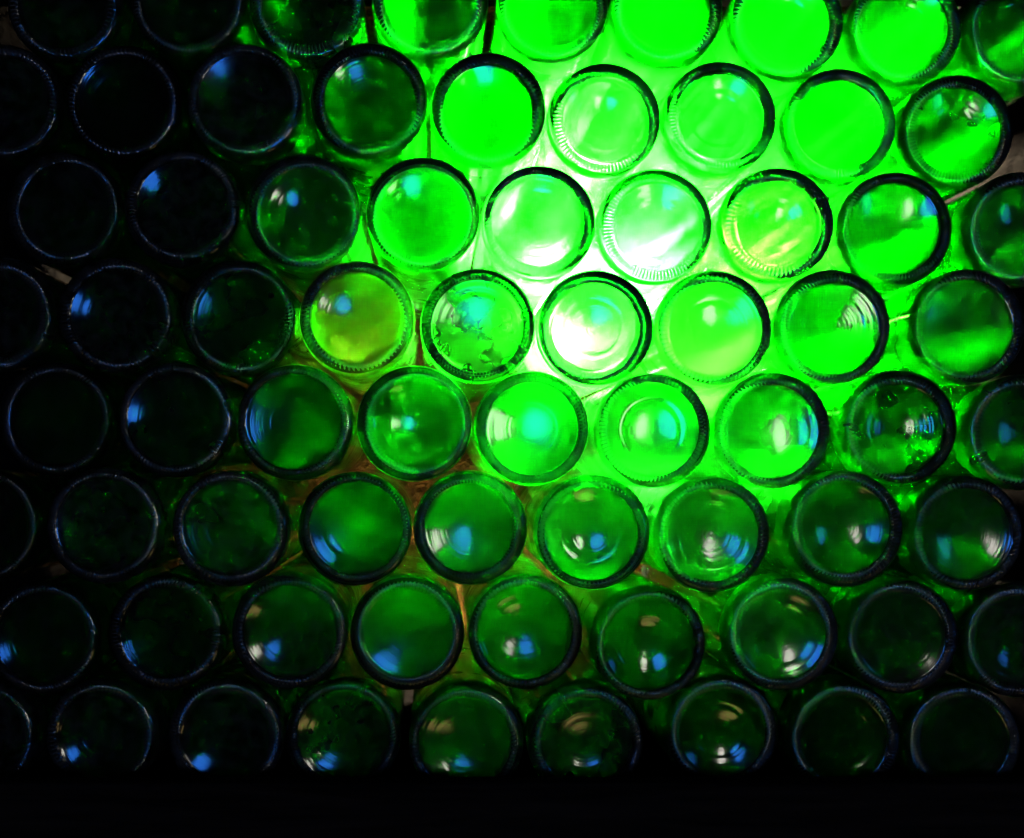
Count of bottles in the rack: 72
